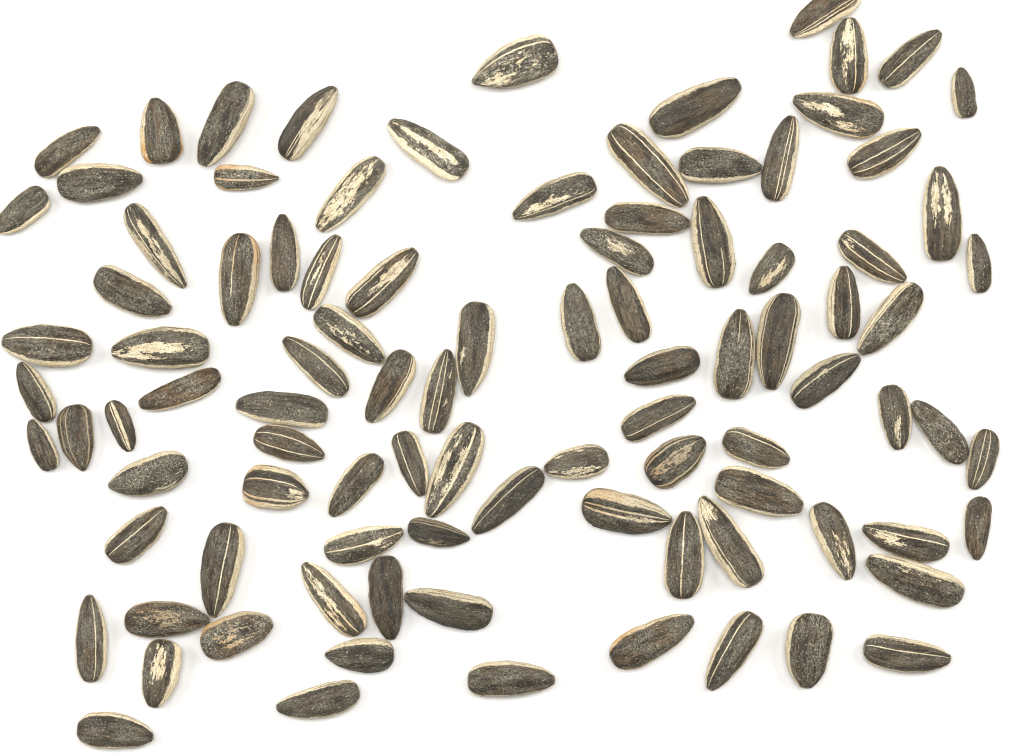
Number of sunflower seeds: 96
